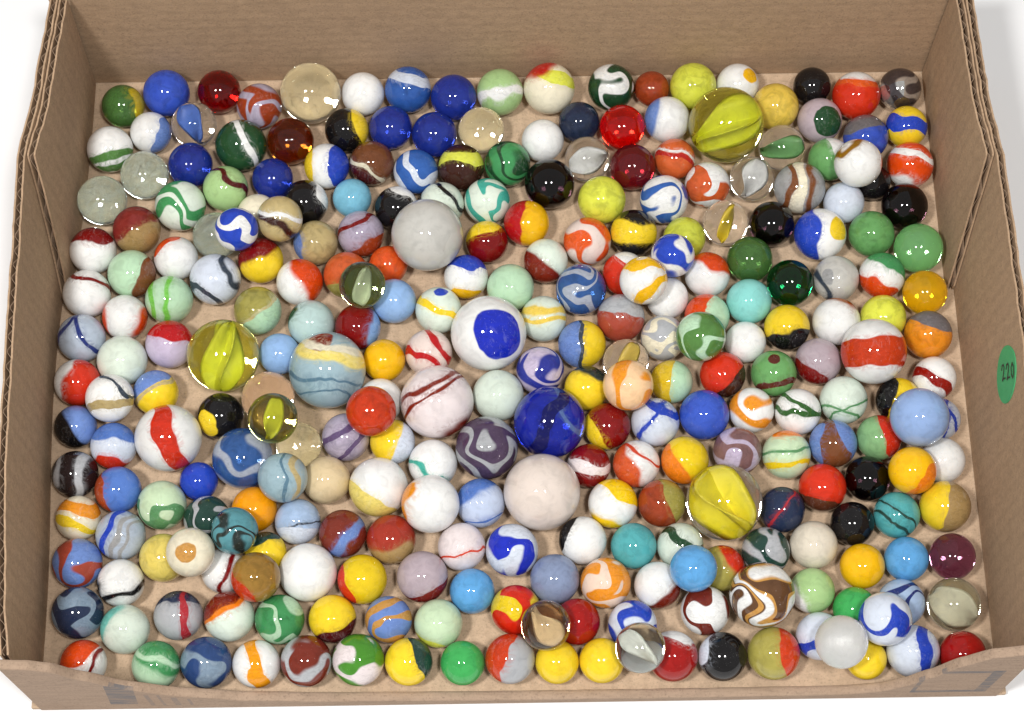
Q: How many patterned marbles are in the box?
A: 198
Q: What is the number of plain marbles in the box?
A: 79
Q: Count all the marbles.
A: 277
